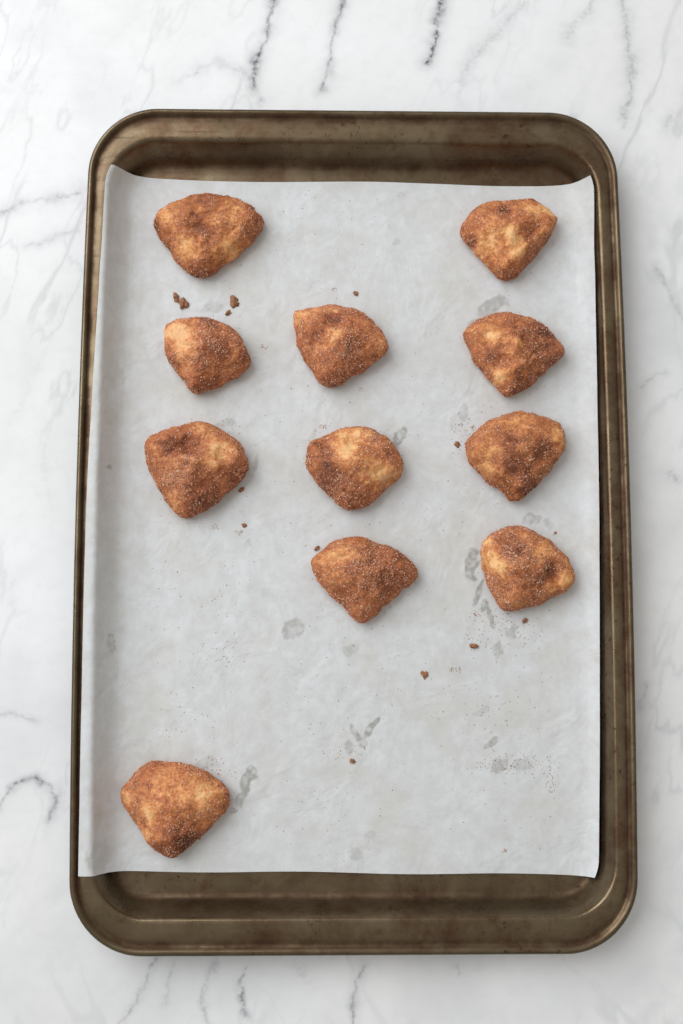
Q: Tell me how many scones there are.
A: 11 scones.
